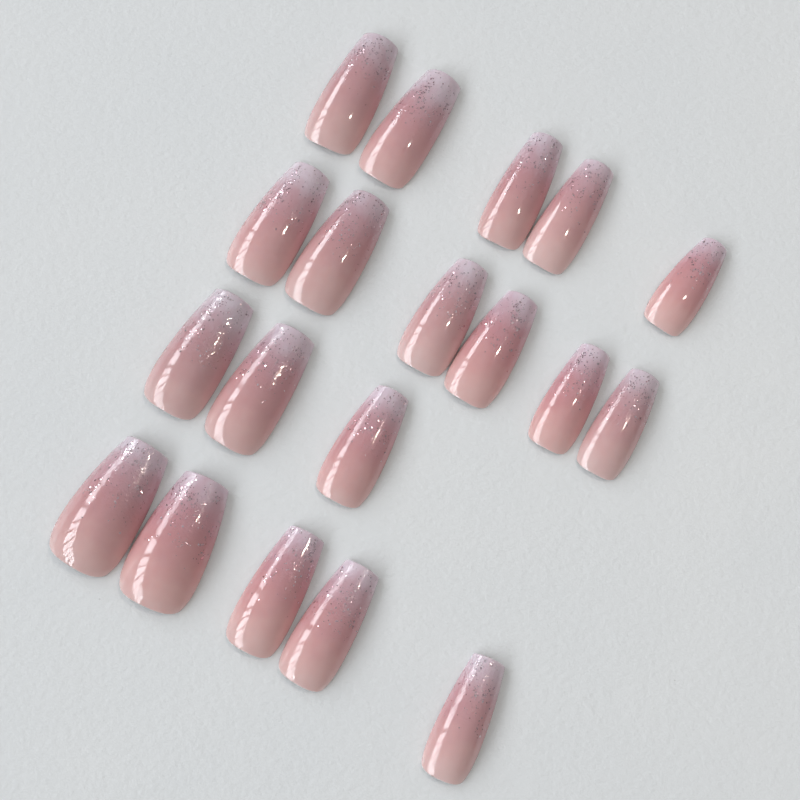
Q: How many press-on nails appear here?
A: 19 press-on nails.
